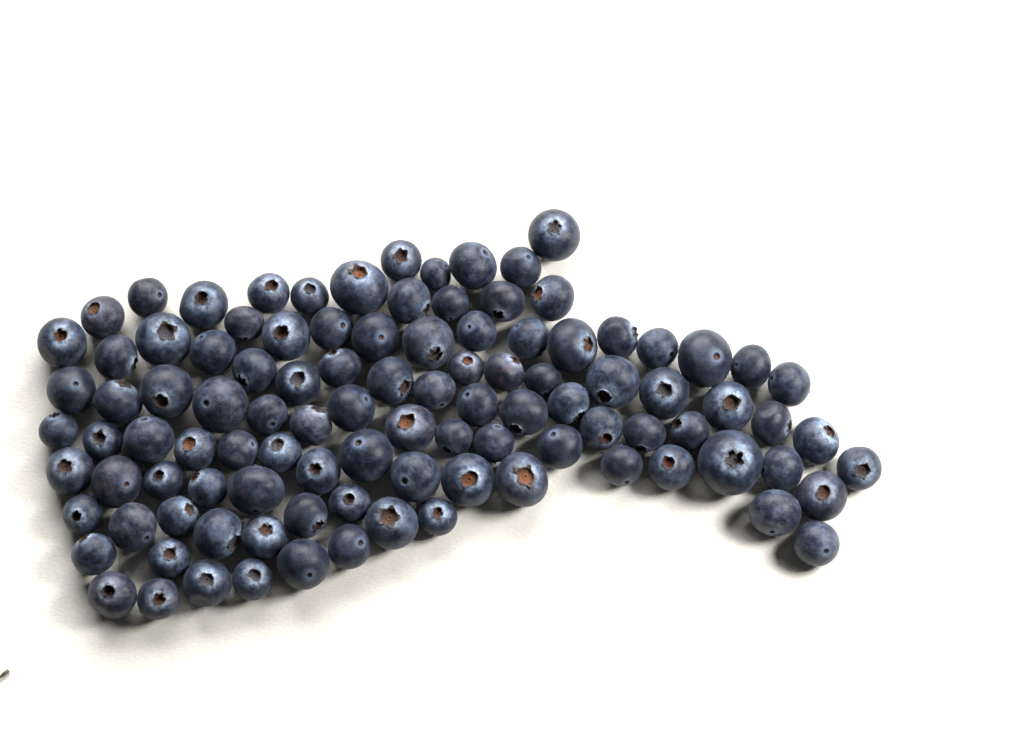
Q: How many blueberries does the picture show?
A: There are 103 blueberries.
